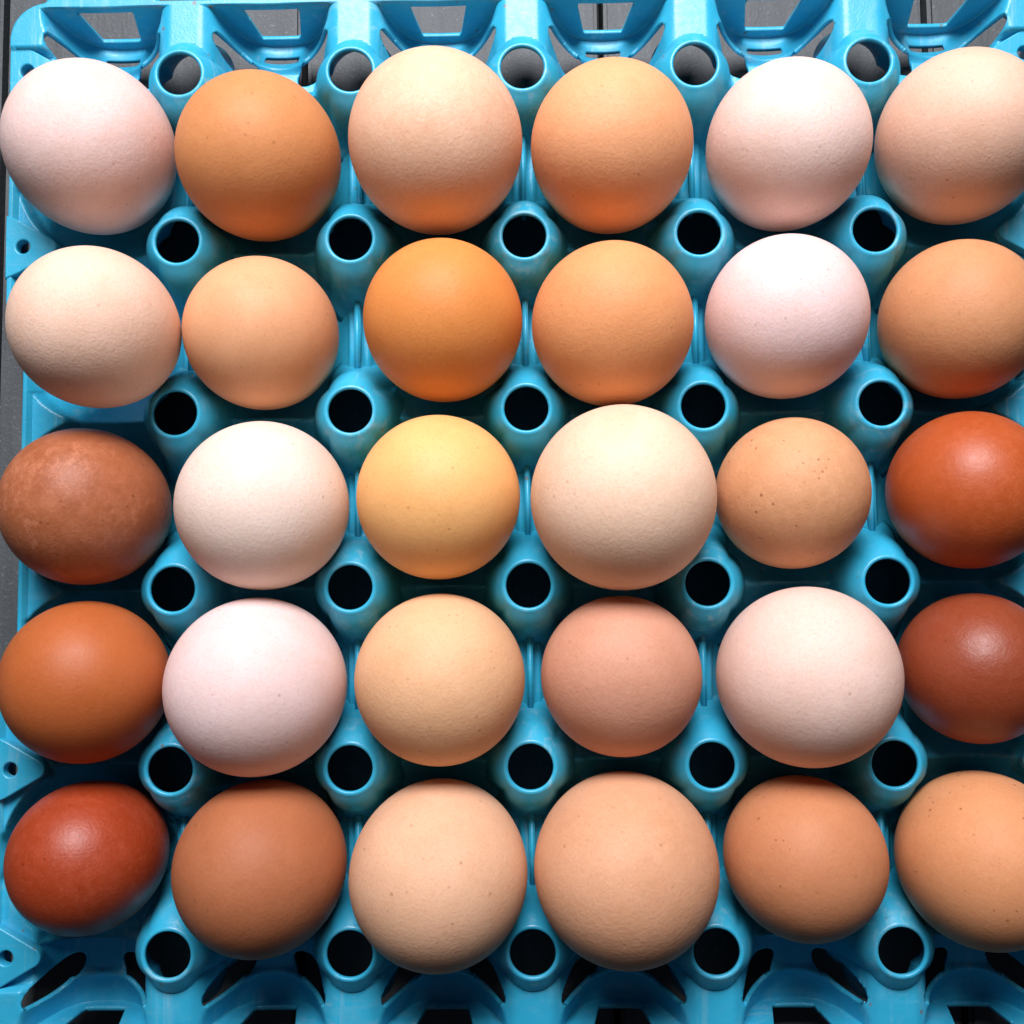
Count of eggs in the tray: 30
